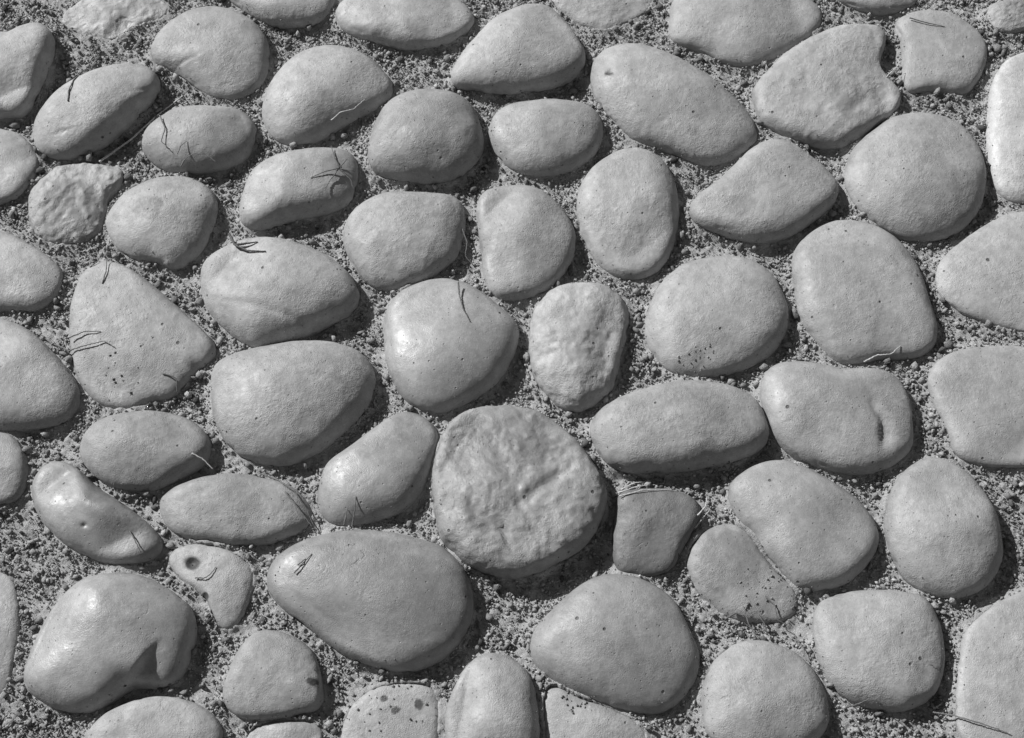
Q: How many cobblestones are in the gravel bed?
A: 65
